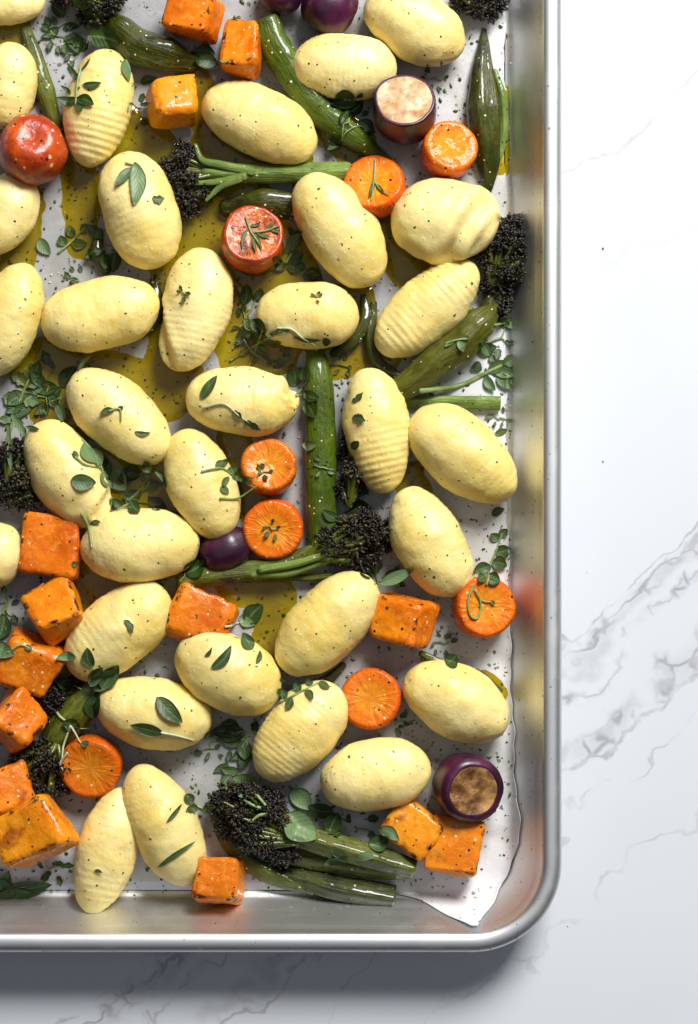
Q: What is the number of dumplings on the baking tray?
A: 33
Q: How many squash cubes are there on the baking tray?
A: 14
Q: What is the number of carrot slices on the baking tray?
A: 7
